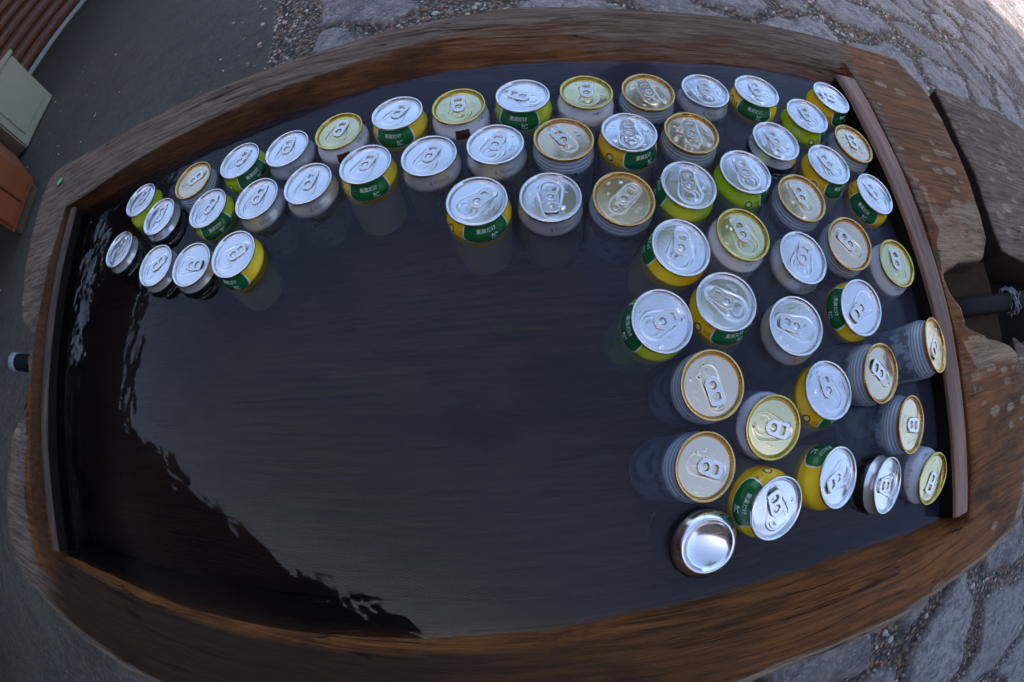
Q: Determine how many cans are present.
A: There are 59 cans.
